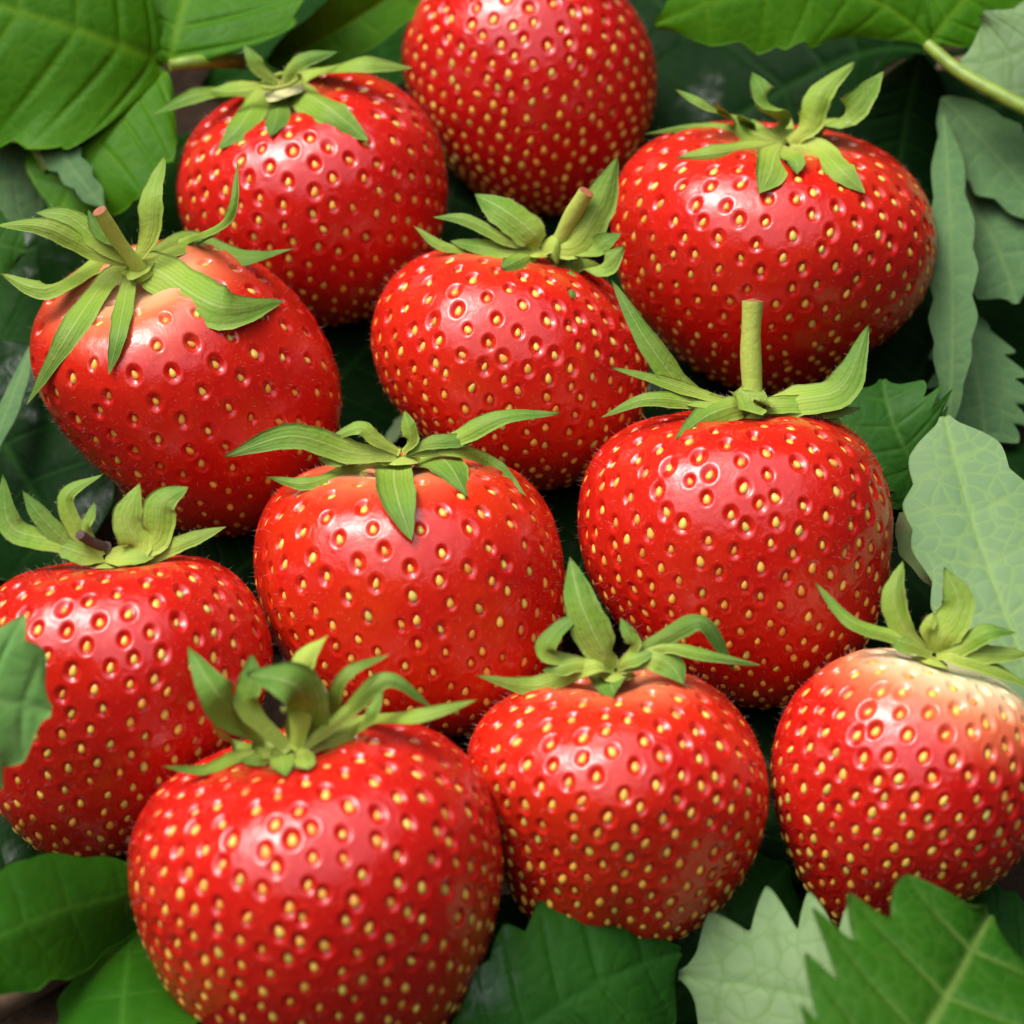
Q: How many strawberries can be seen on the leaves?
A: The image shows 11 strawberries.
